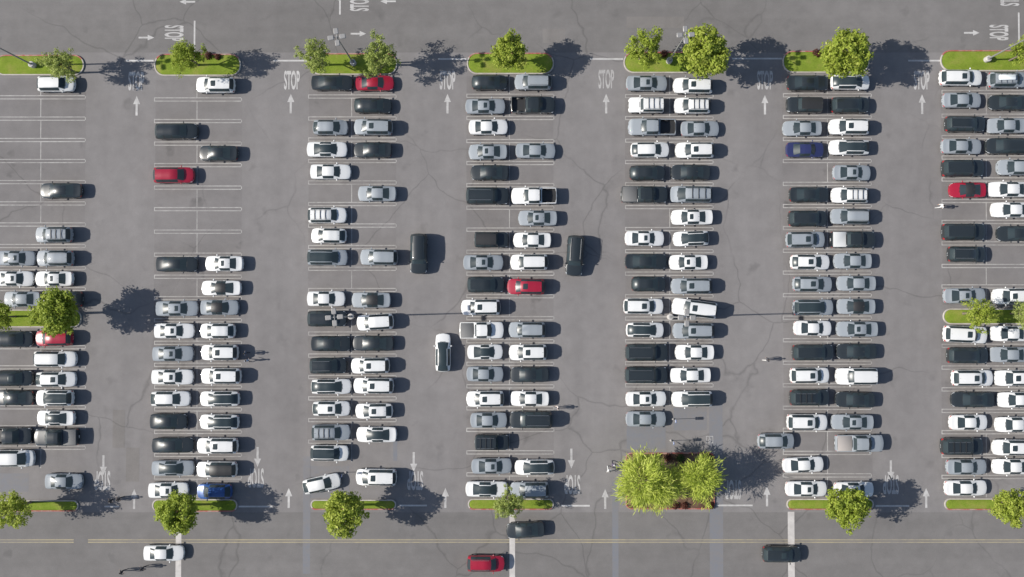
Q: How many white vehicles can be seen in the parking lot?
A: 93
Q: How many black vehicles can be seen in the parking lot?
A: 59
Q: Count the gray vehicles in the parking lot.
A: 55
